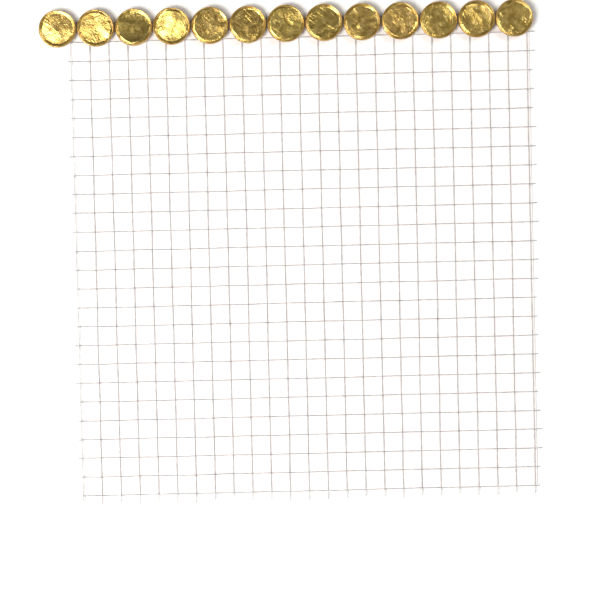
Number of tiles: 13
